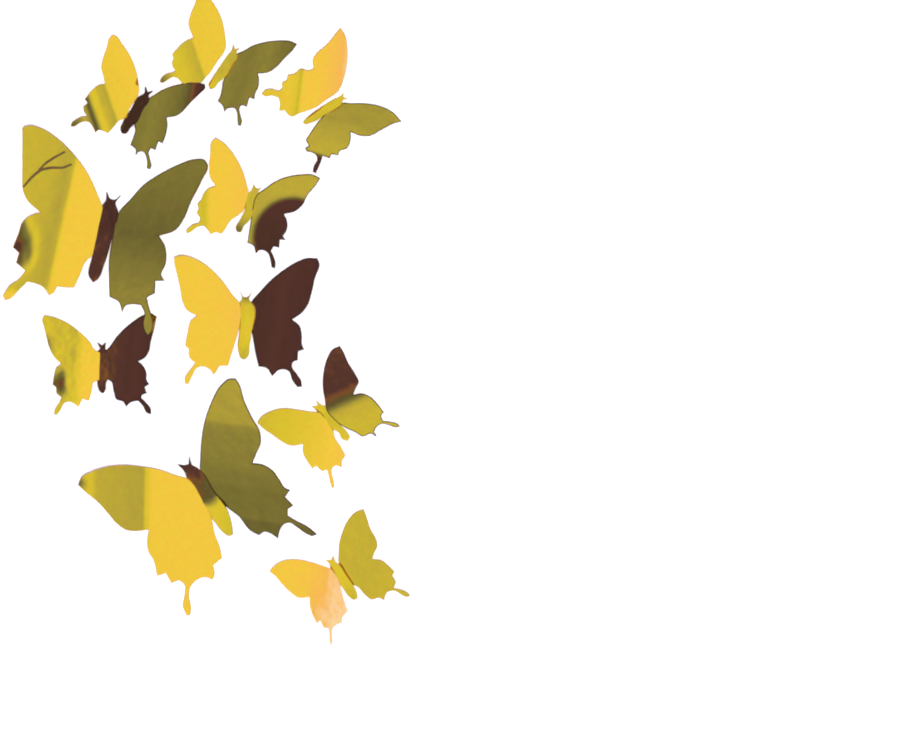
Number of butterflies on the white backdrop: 10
